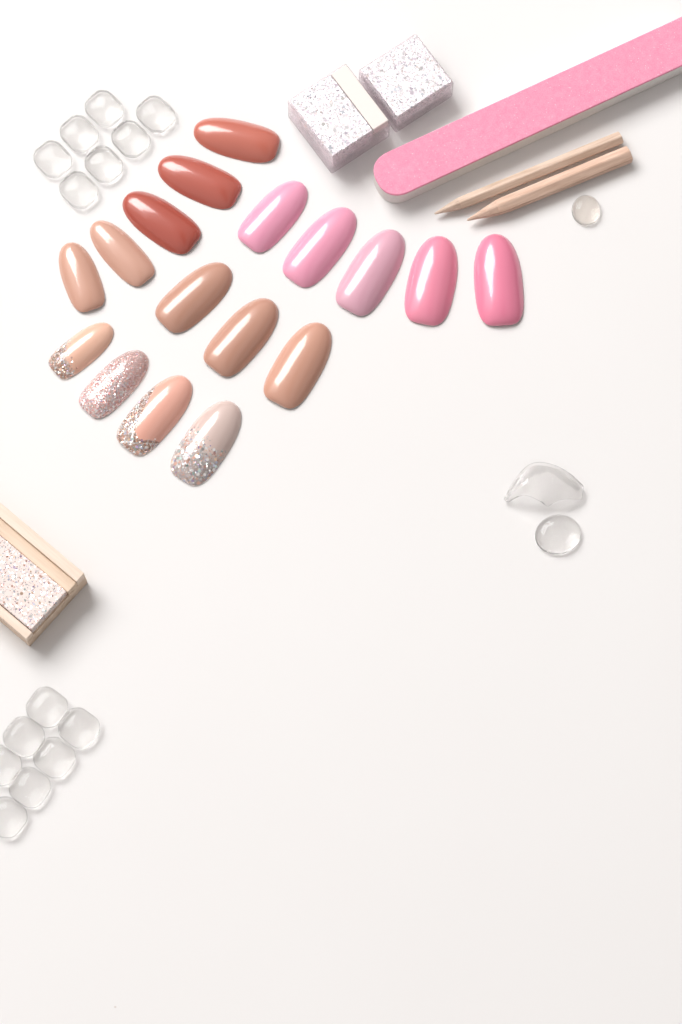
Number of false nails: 17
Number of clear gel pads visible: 14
